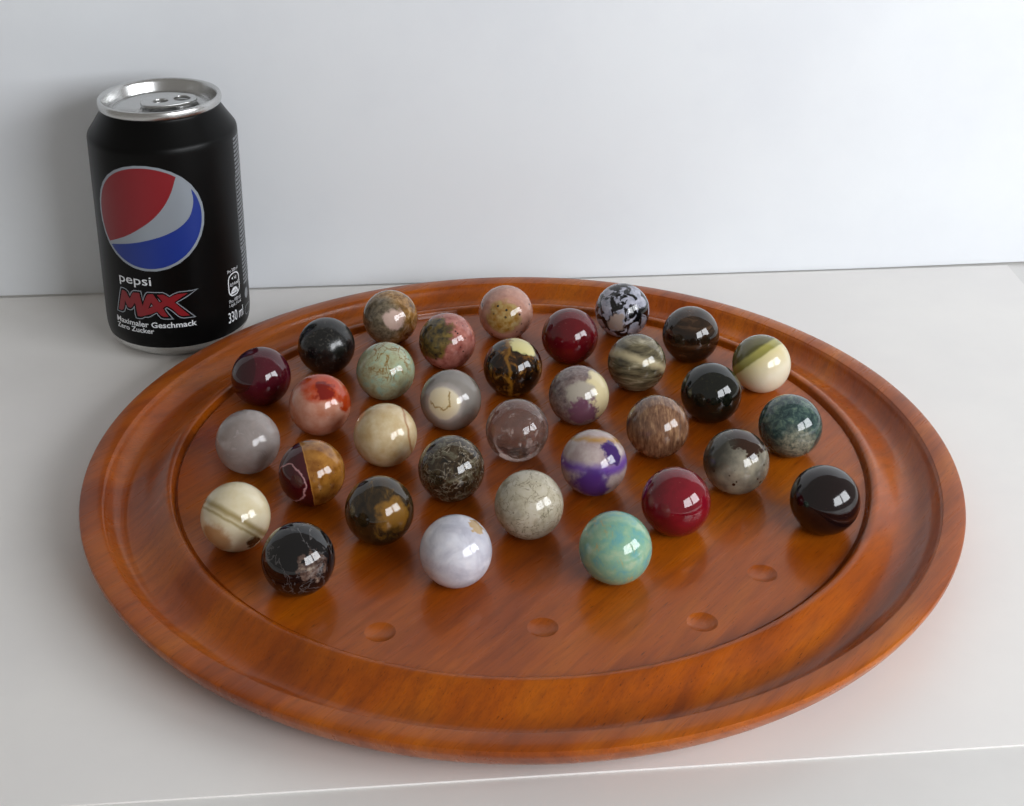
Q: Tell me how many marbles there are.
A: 33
